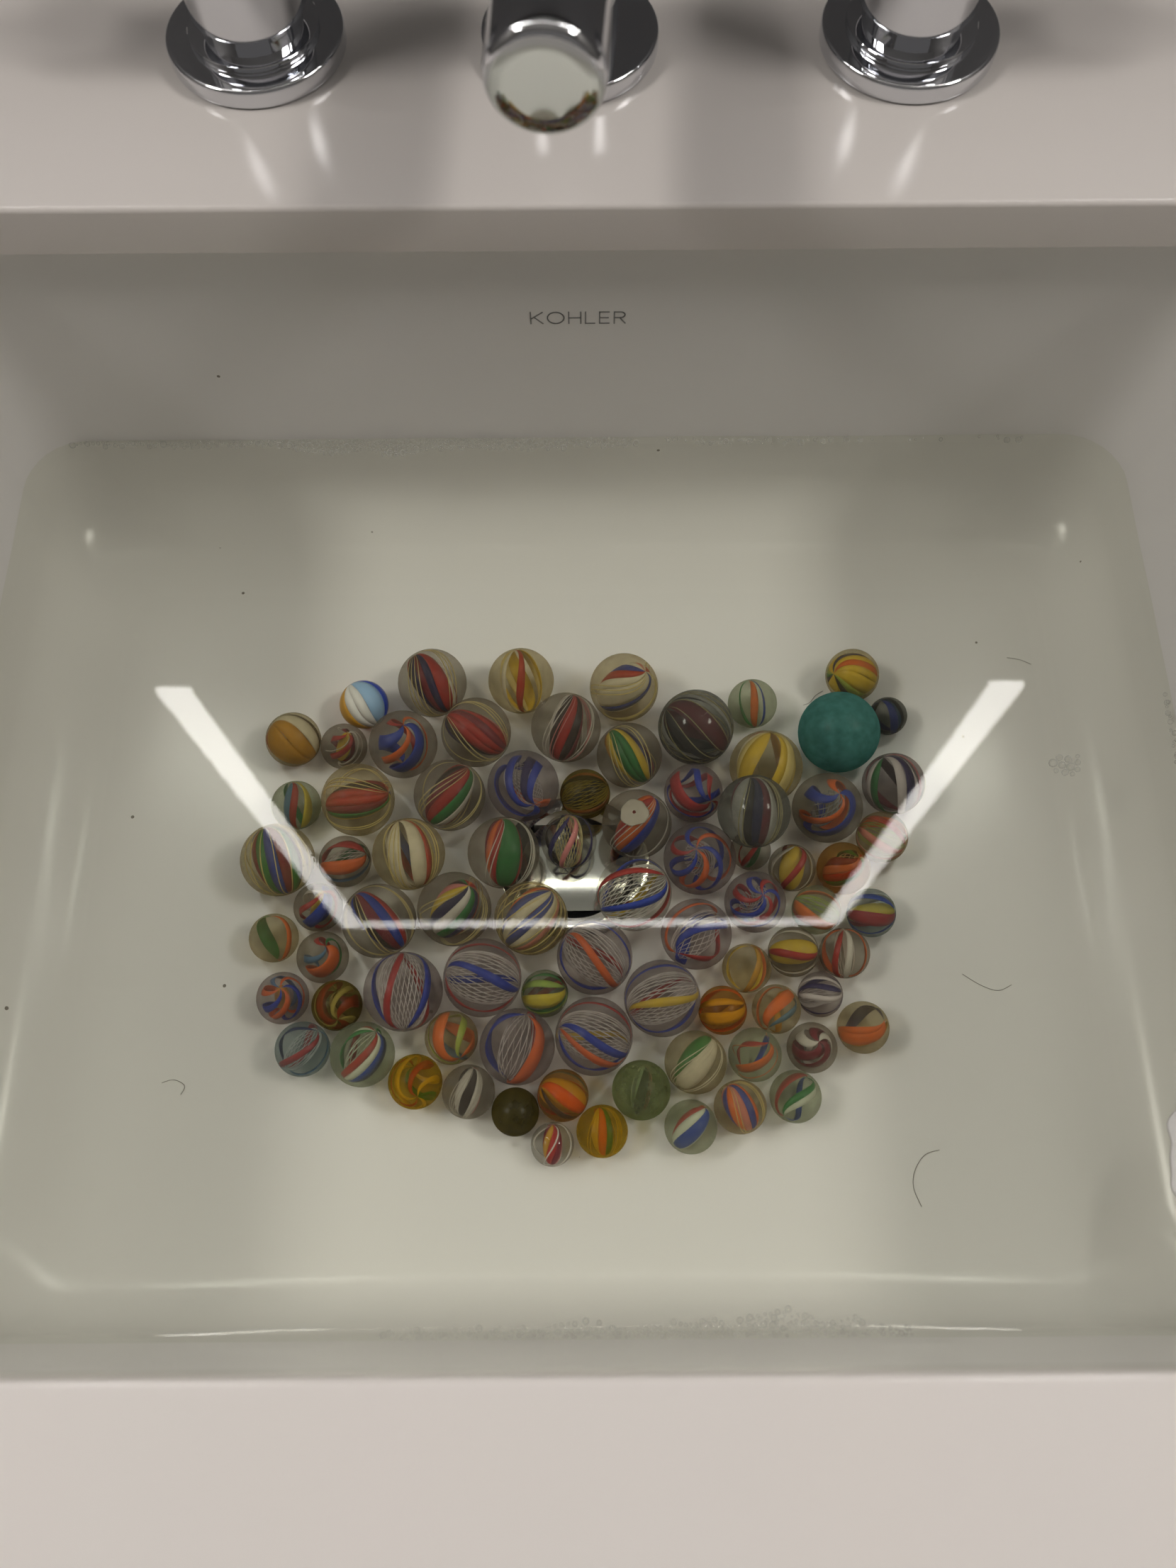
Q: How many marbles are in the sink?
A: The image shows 79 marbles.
